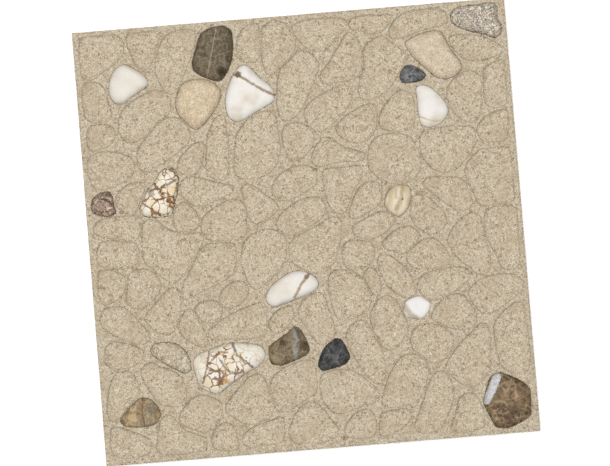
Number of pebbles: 19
